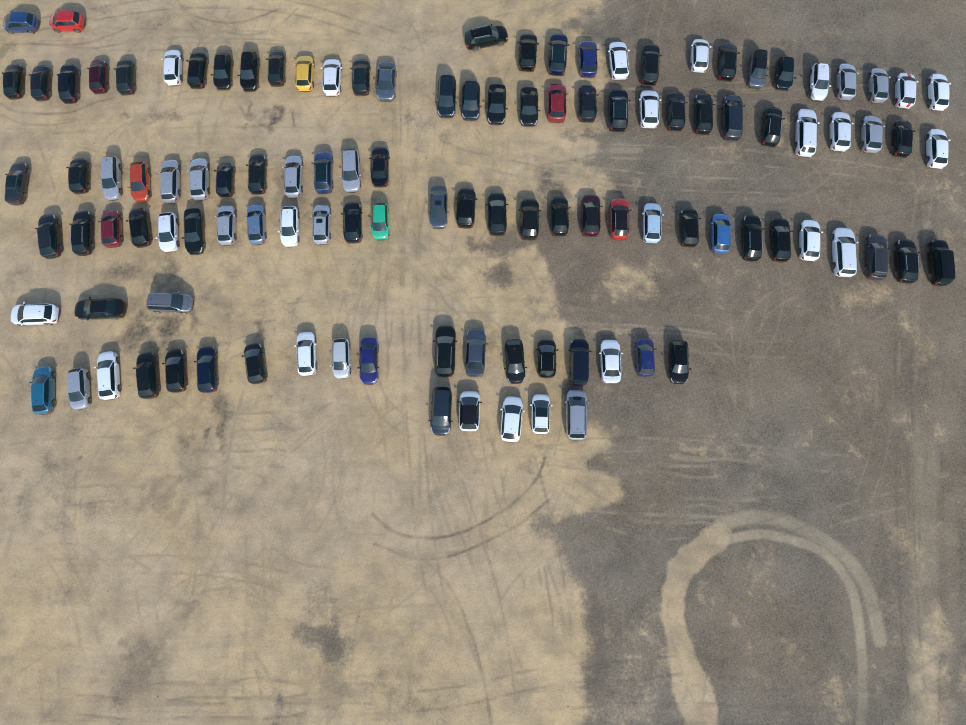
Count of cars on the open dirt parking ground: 115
